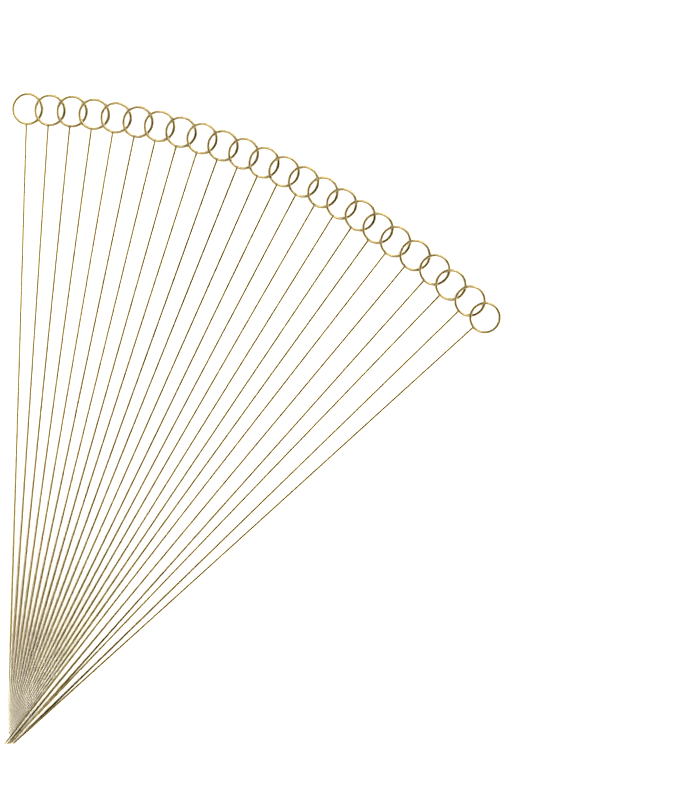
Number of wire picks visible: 24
